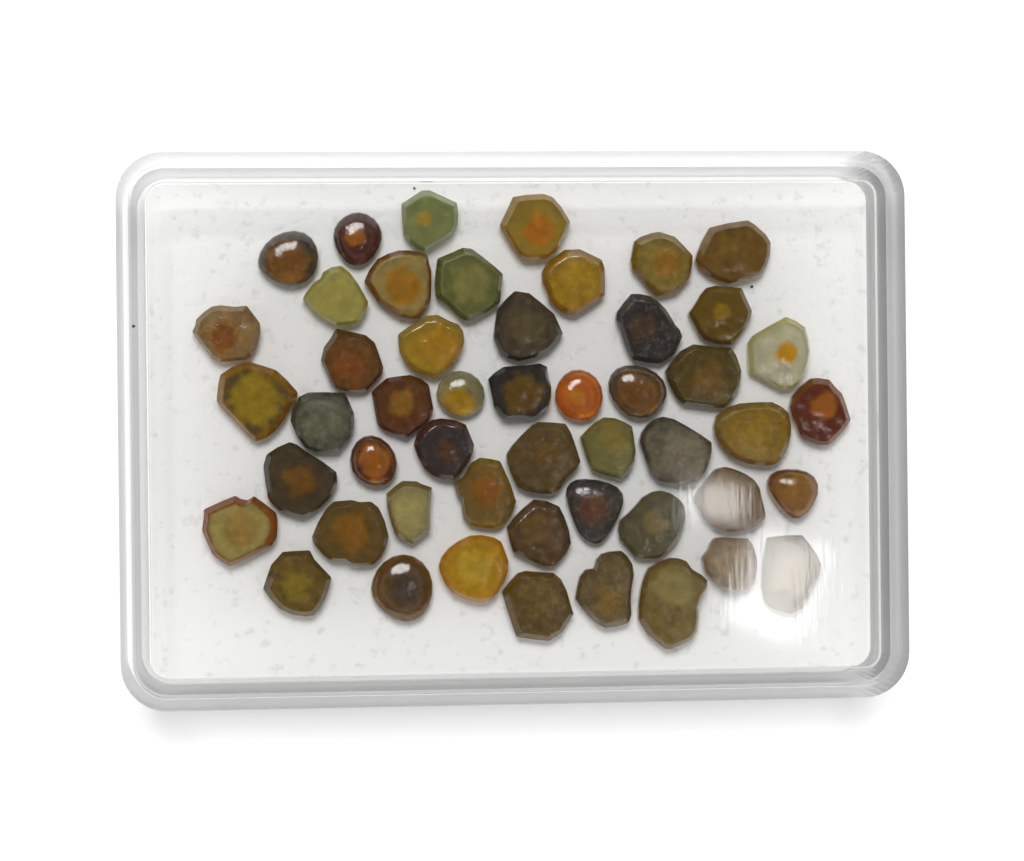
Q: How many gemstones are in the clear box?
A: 50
